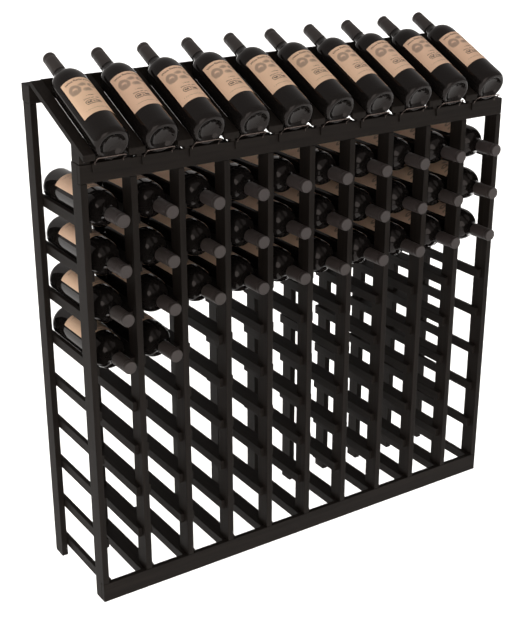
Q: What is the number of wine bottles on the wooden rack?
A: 42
